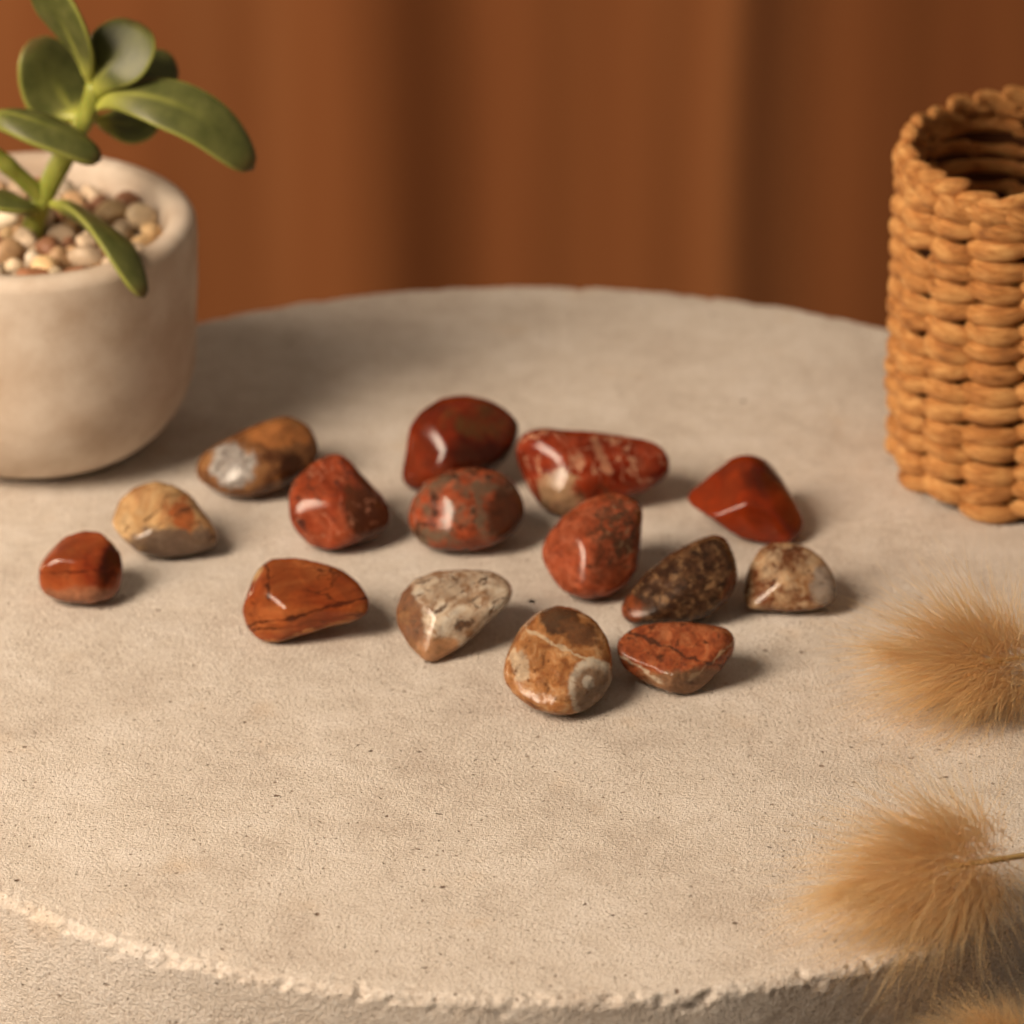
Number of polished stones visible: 15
